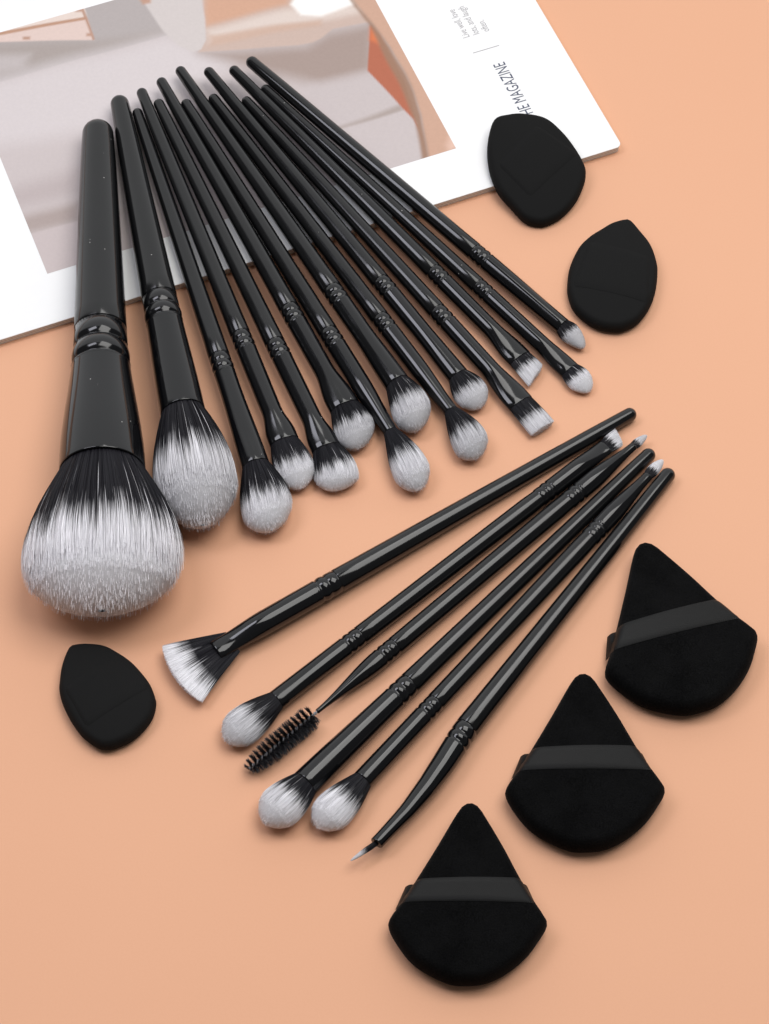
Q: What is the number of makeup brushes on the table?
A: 20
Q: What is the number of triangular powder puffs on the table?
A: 3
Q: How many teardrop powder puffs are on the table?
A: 3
